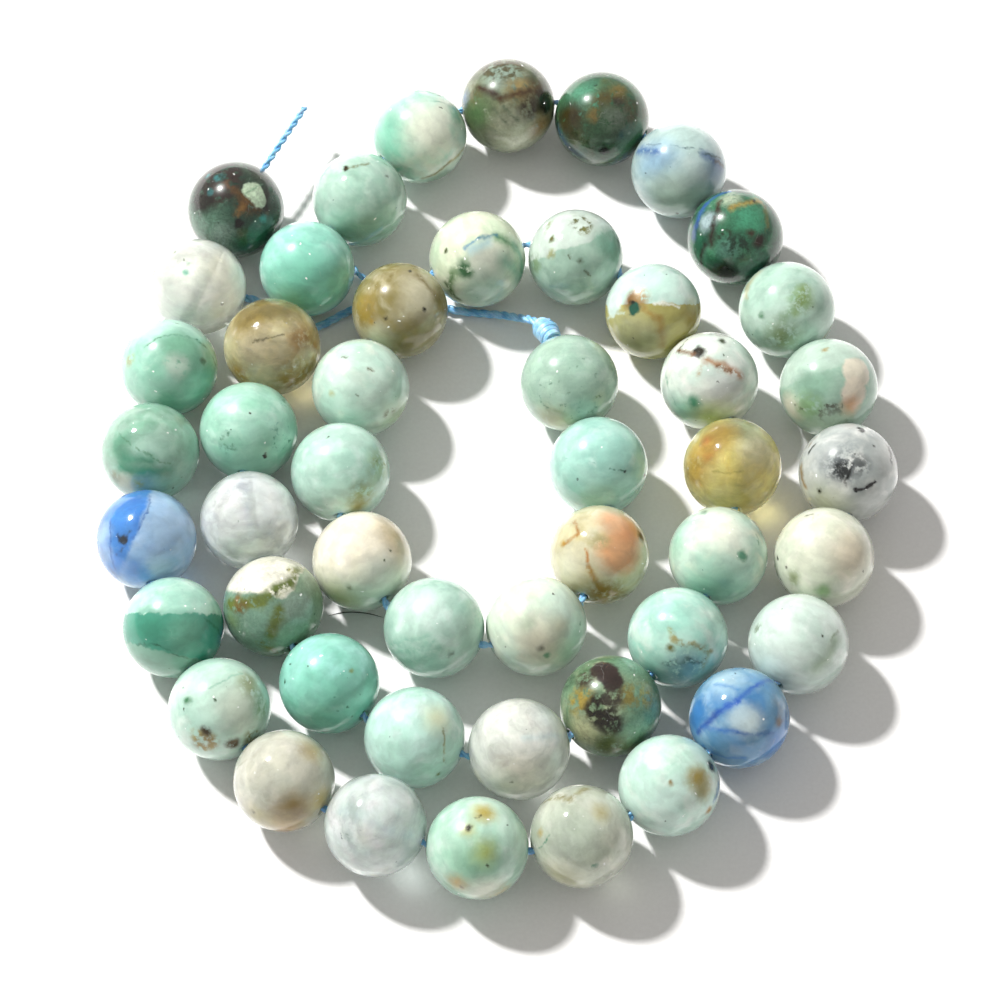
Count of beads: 49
